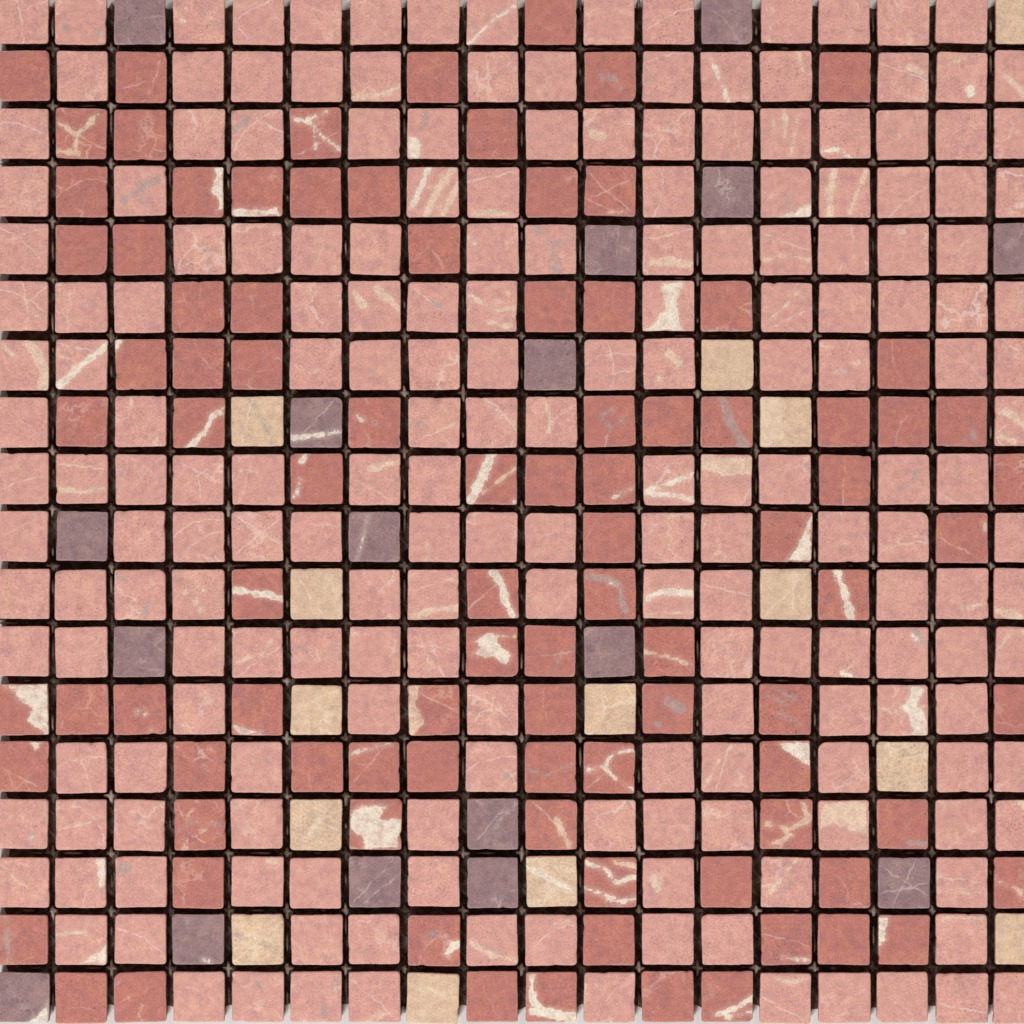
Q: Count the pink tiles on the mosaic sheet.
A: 200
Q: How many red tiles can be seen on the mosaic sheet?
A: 93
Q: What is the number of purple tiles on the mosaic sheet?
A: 17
